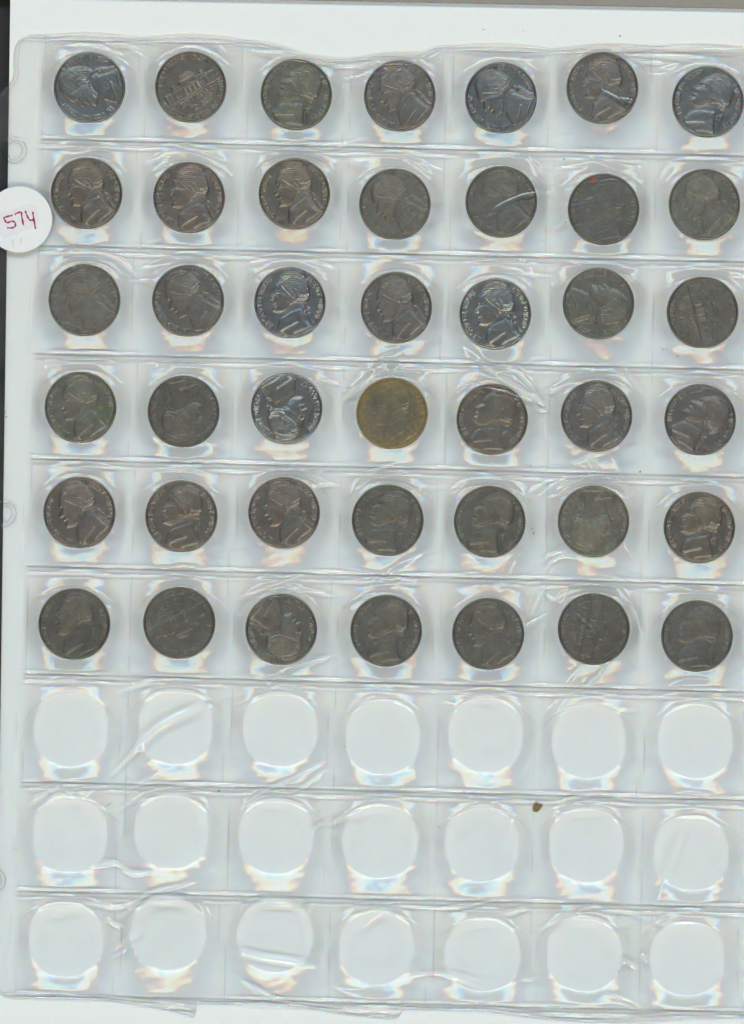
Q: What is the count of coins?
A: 42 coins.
